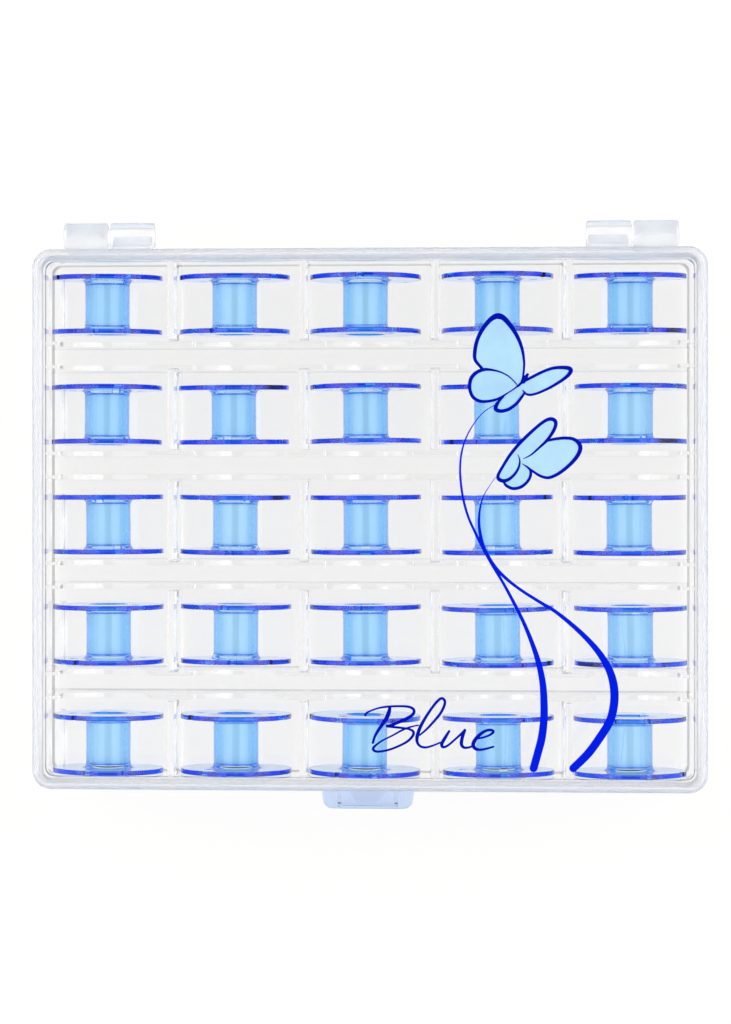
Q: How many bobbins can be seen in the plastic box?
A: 25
